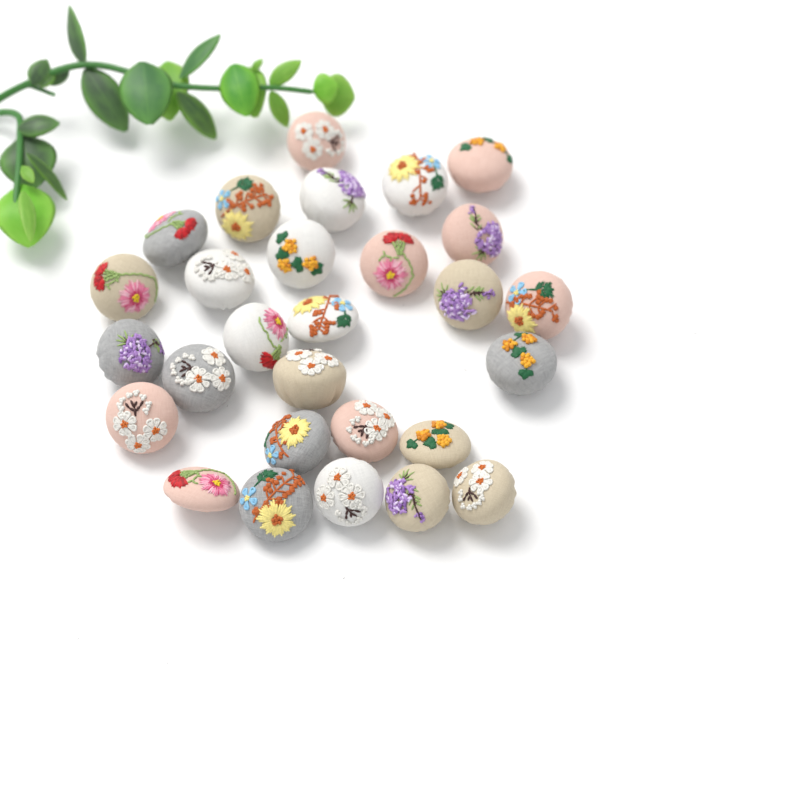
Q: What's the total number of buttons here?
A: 28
